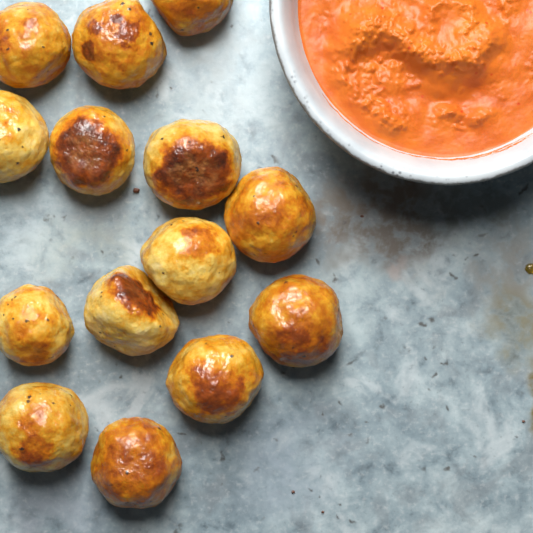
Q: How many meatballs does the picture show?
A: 14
